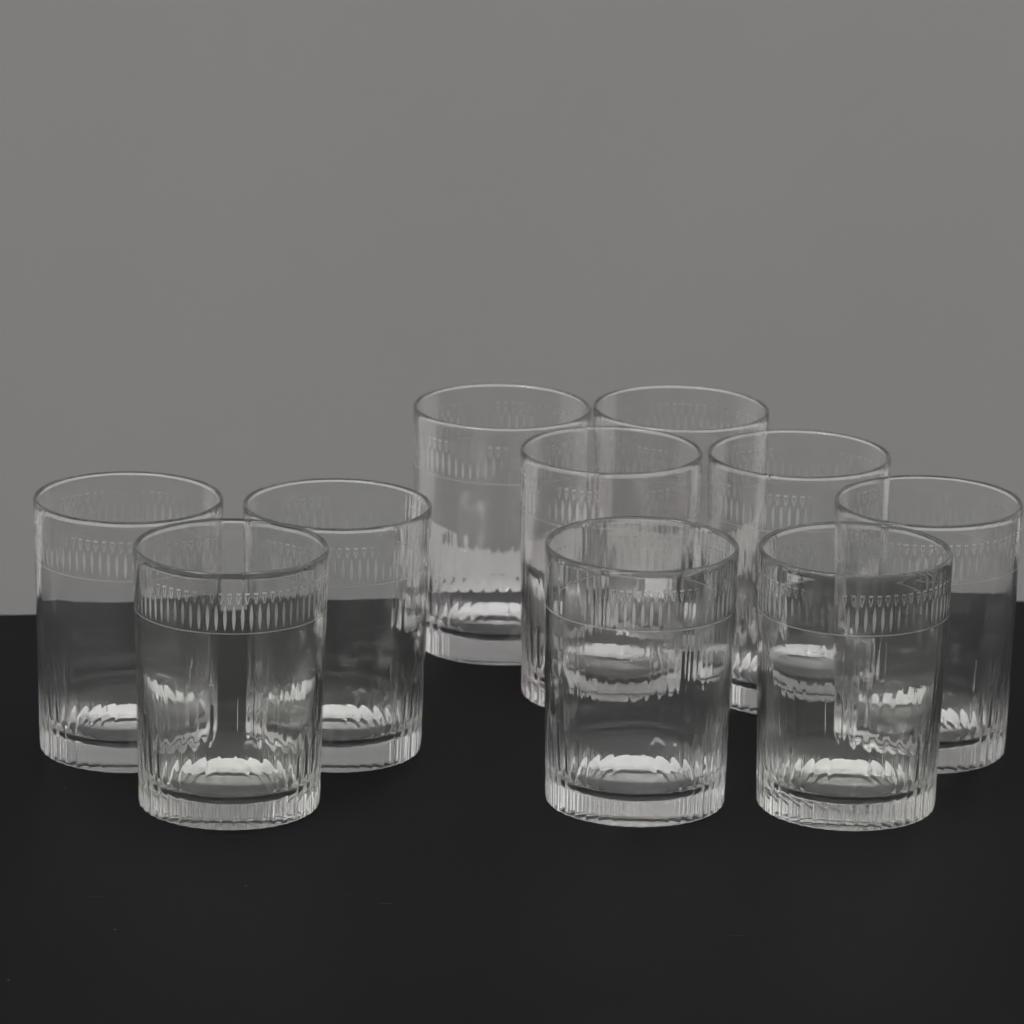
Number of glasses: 10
